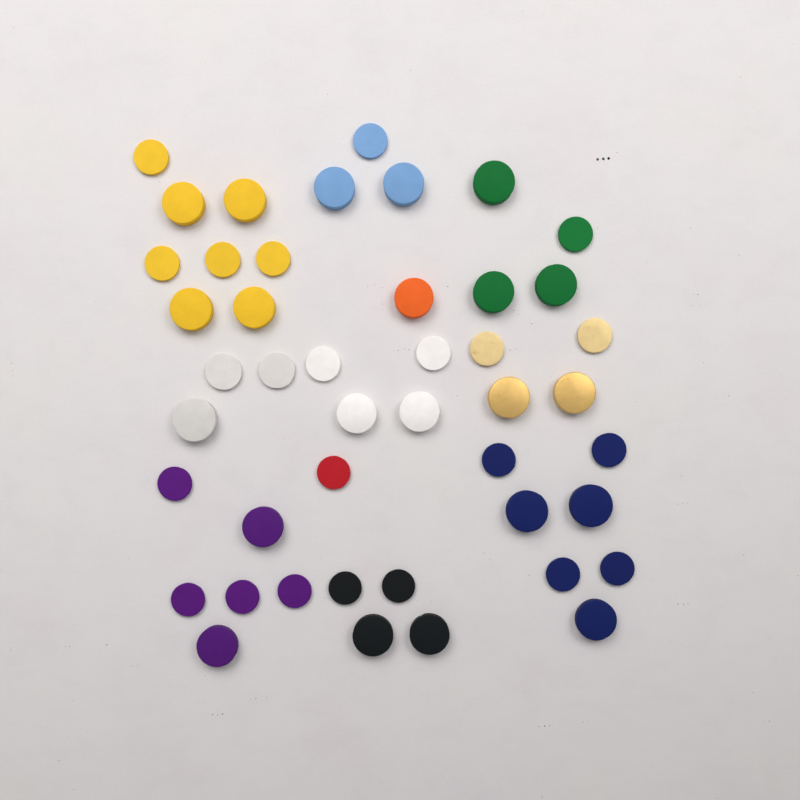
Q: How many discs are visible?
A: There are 45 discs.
